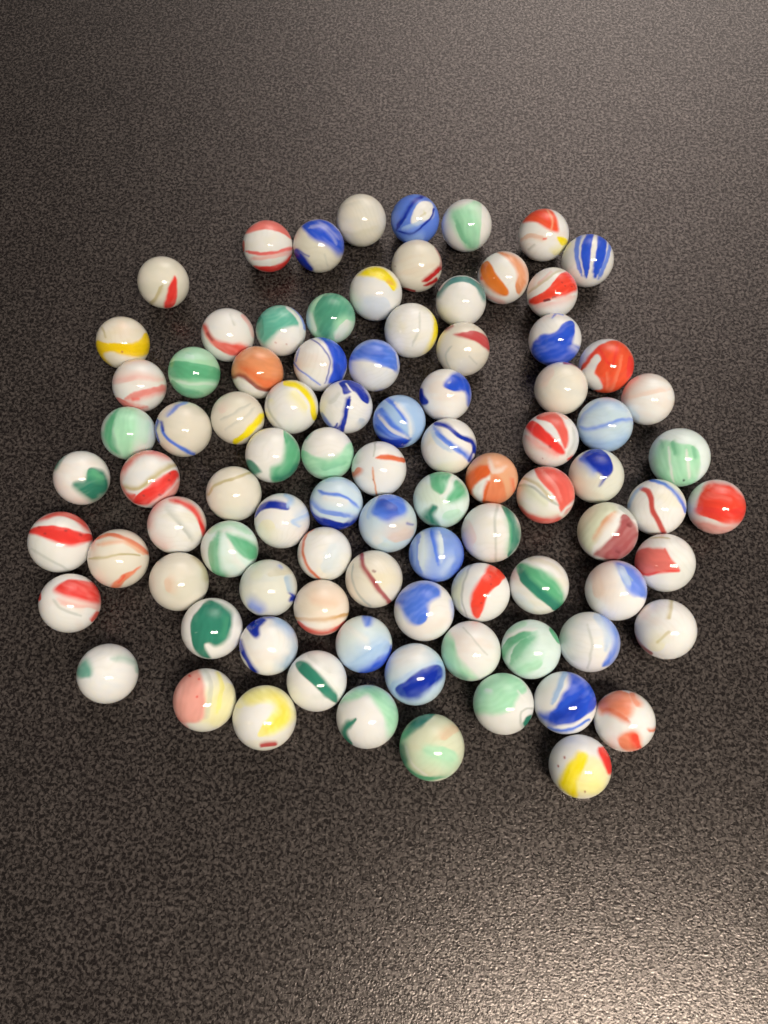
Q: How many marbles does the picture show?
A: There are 90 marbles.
